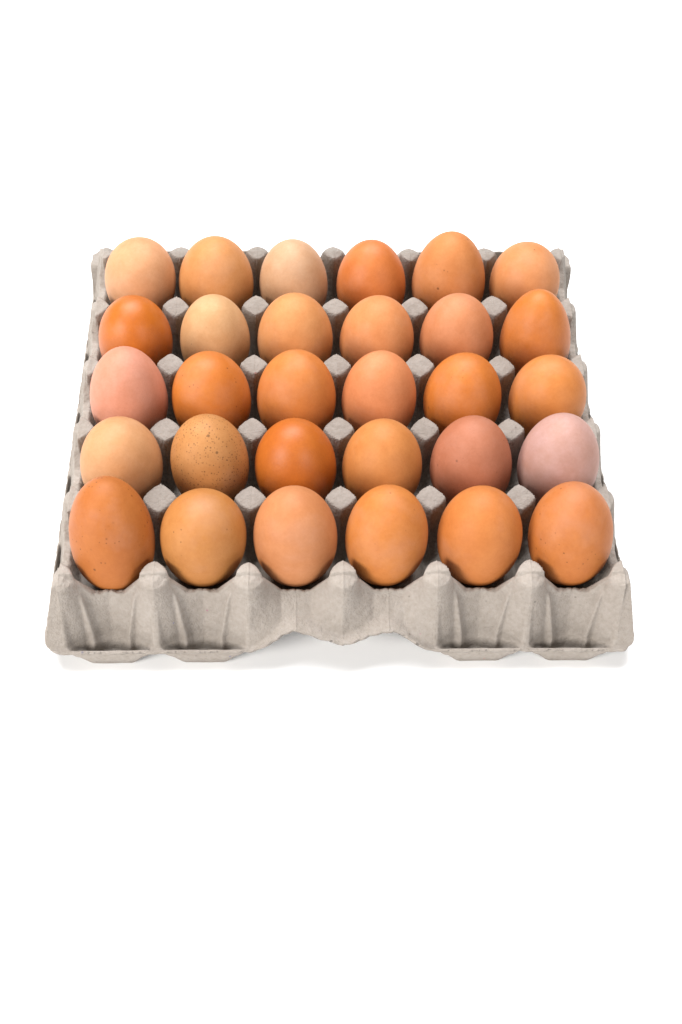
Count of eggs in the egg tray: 30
